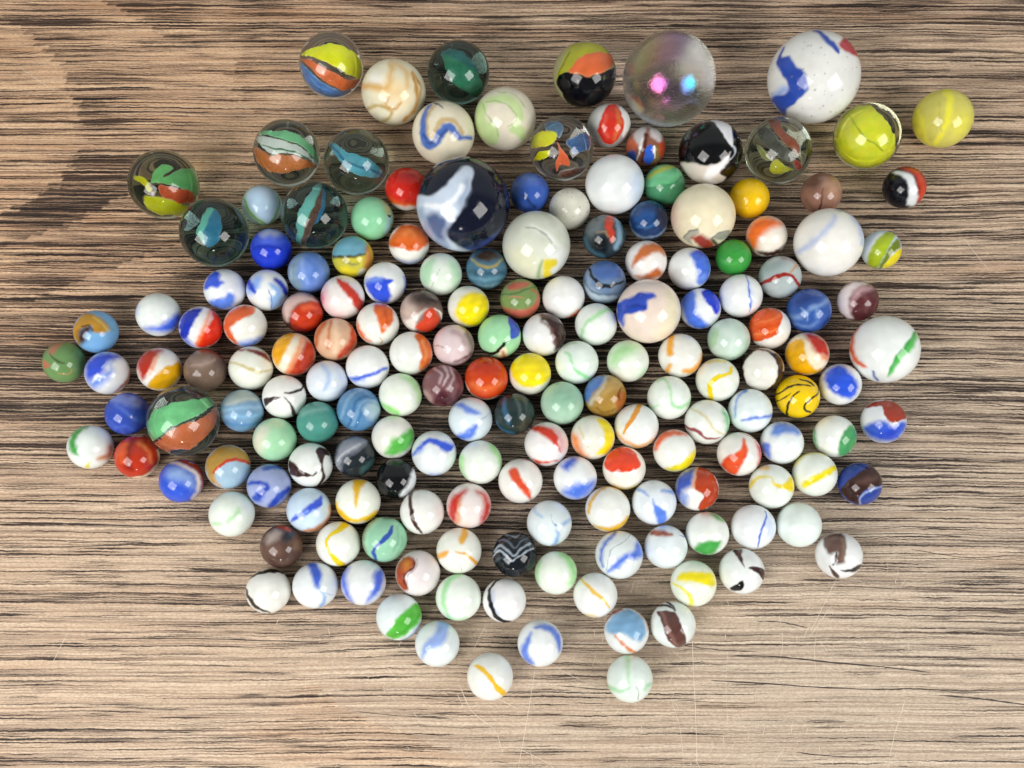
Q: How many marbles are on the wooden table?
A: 173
